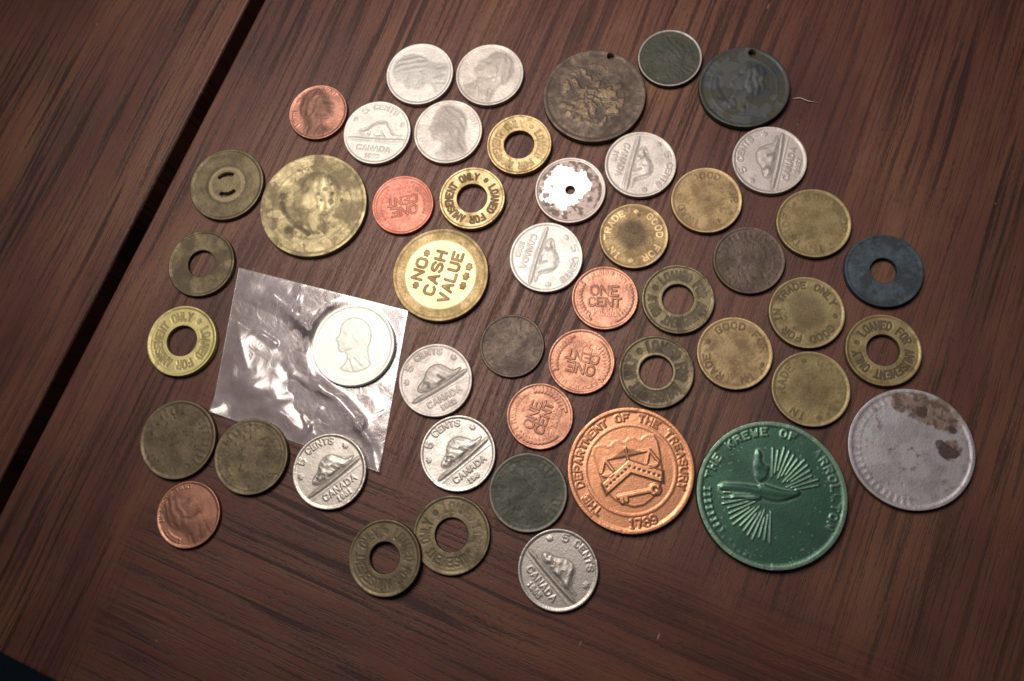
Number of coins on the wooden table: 49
